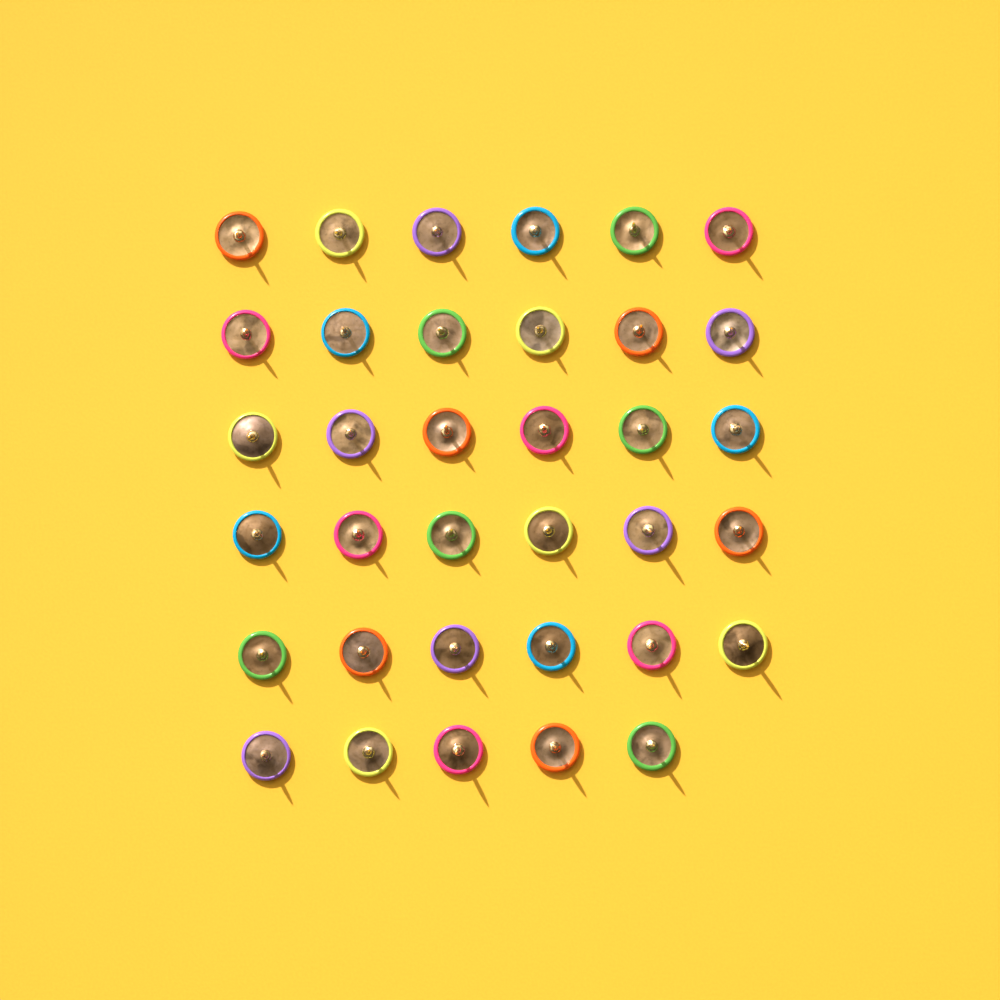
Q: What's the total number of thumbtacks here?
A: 35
